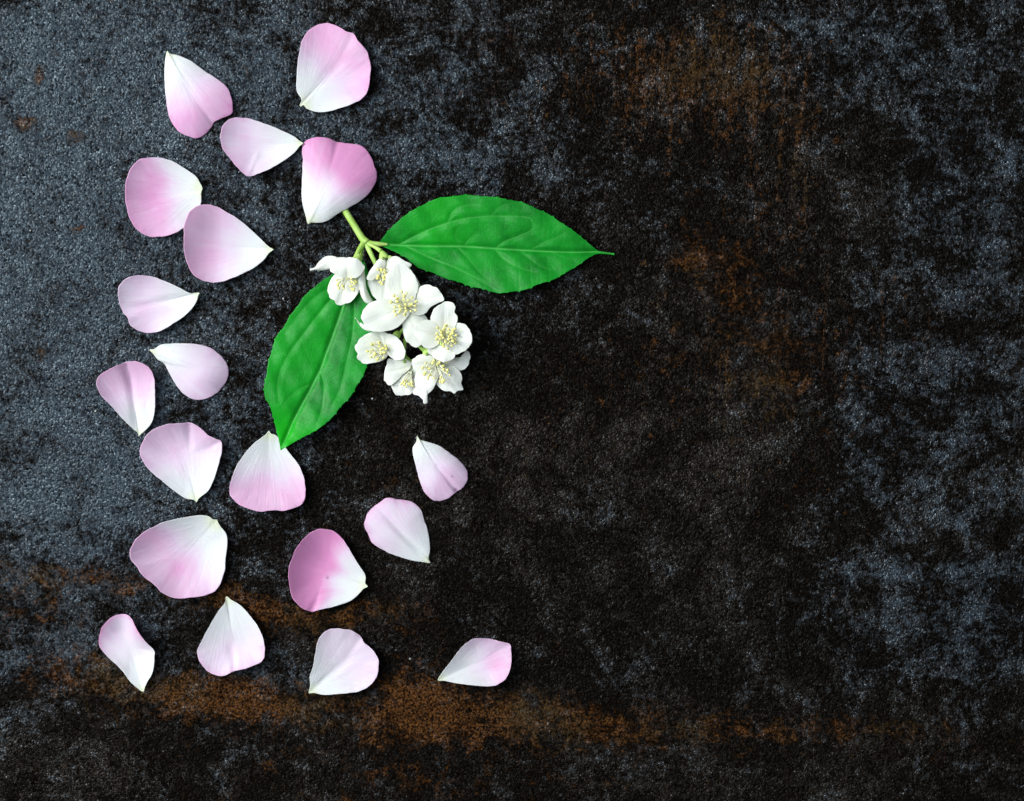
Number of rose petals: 19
